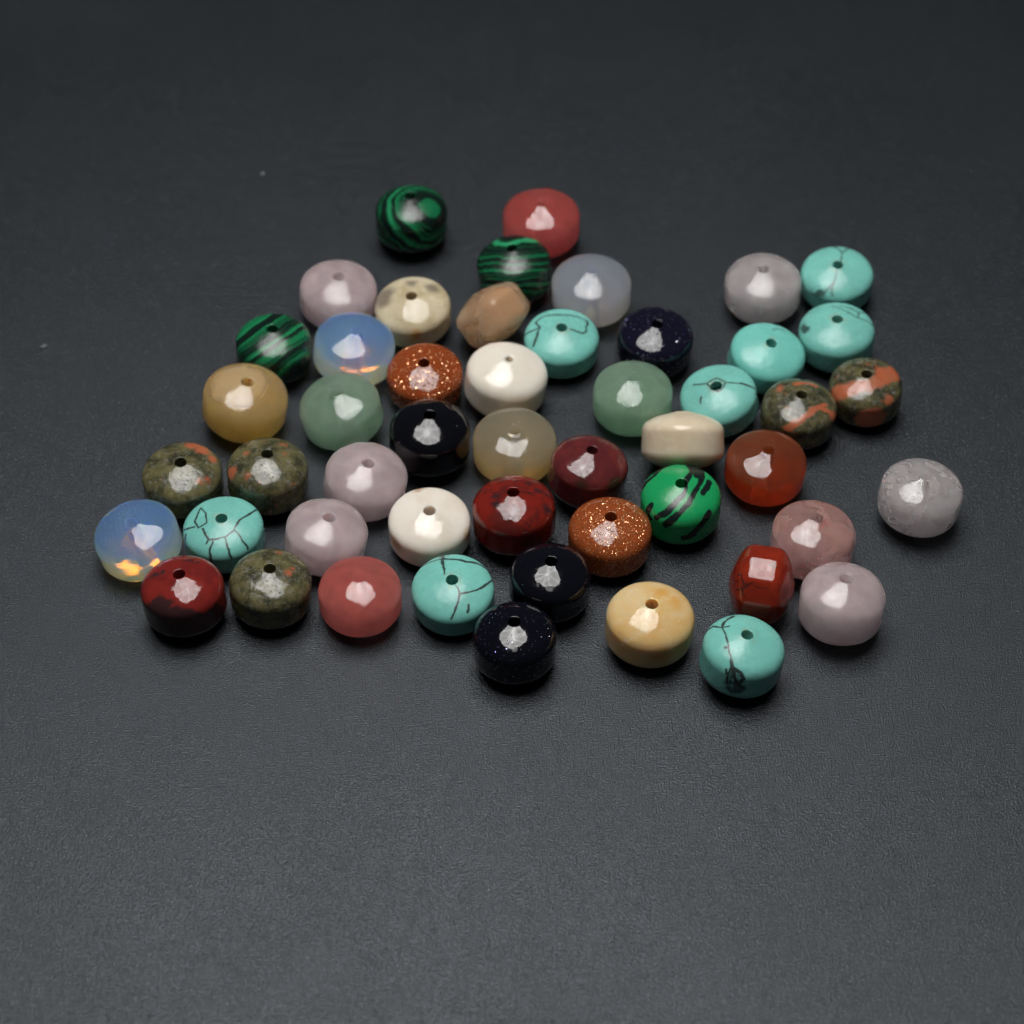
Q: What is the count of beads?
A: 50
